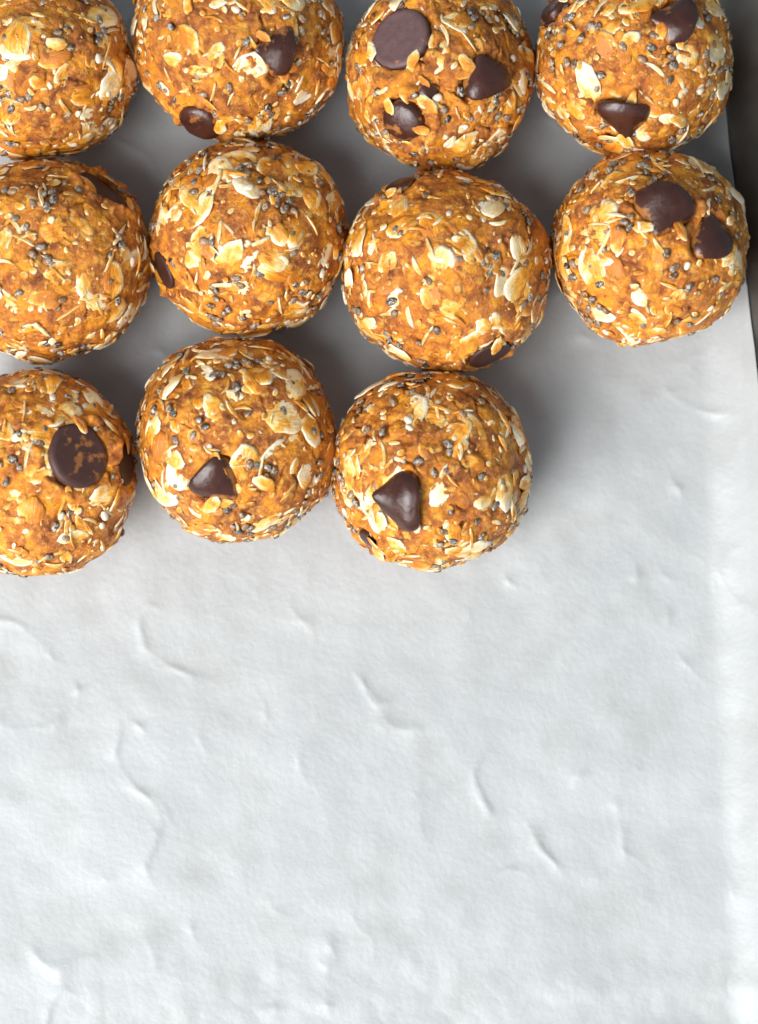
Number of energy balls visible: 11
